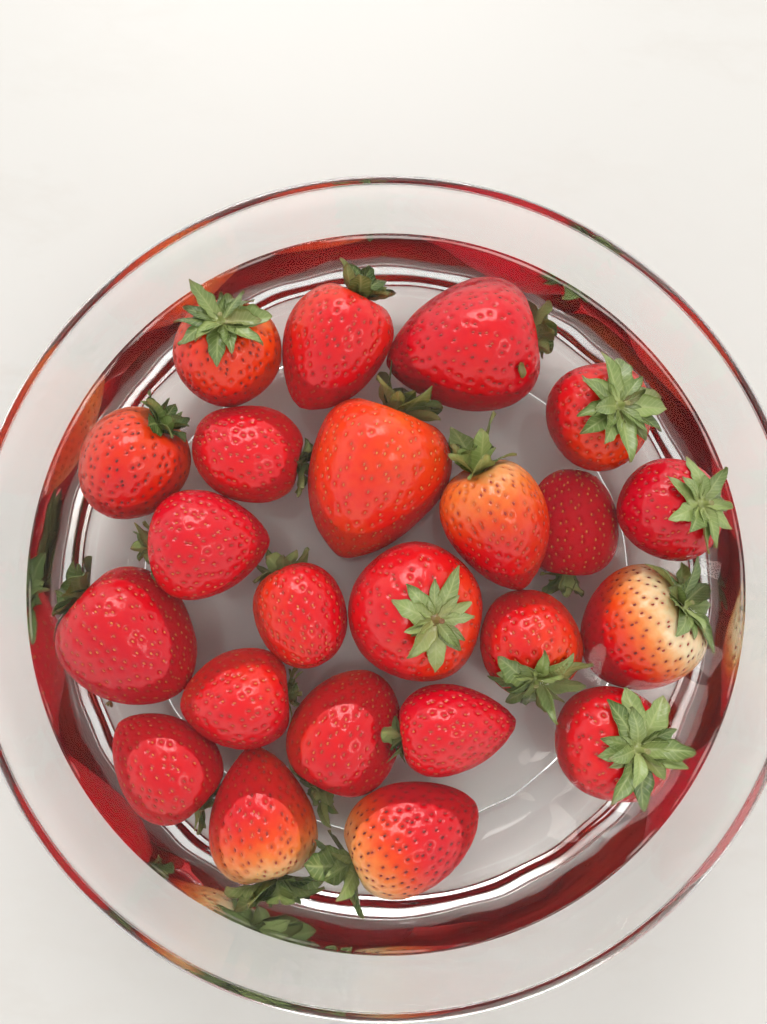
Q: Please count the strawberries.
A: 23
